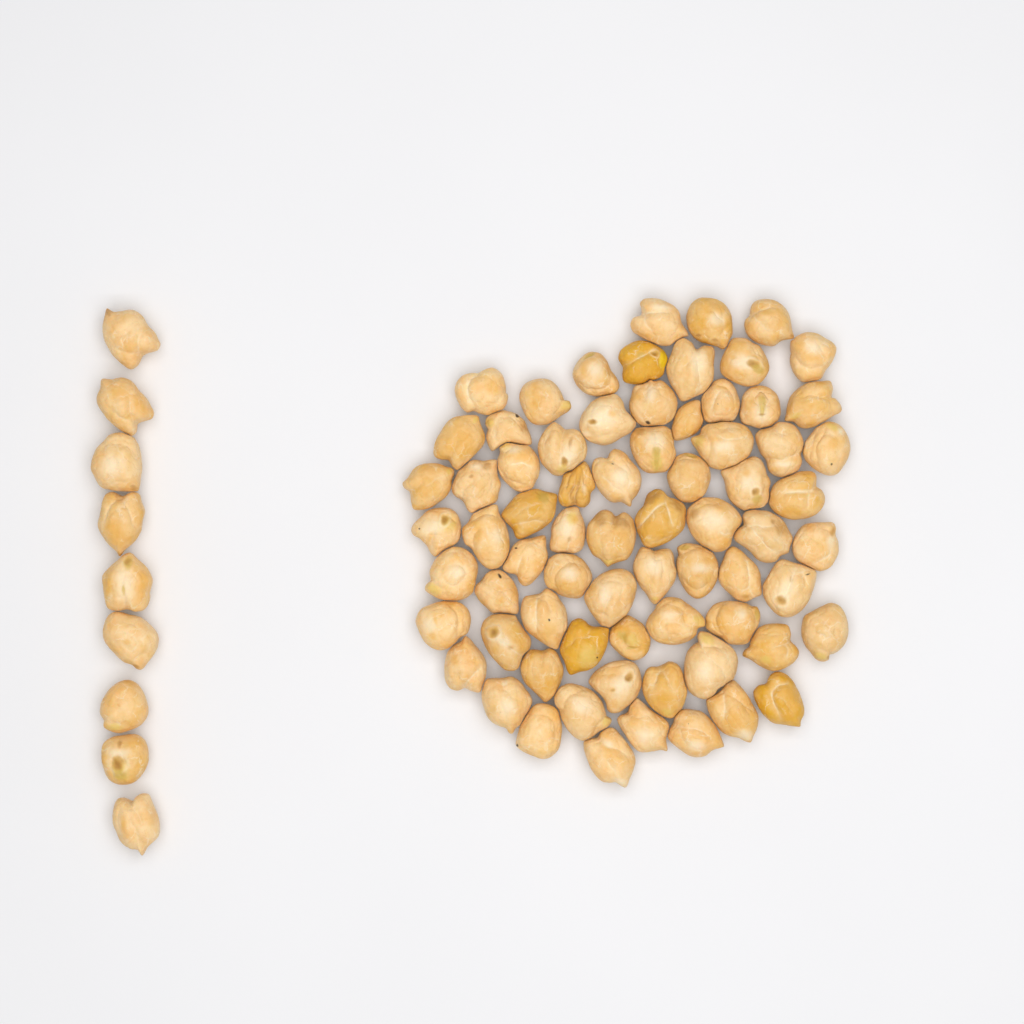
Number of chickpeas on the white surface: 80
